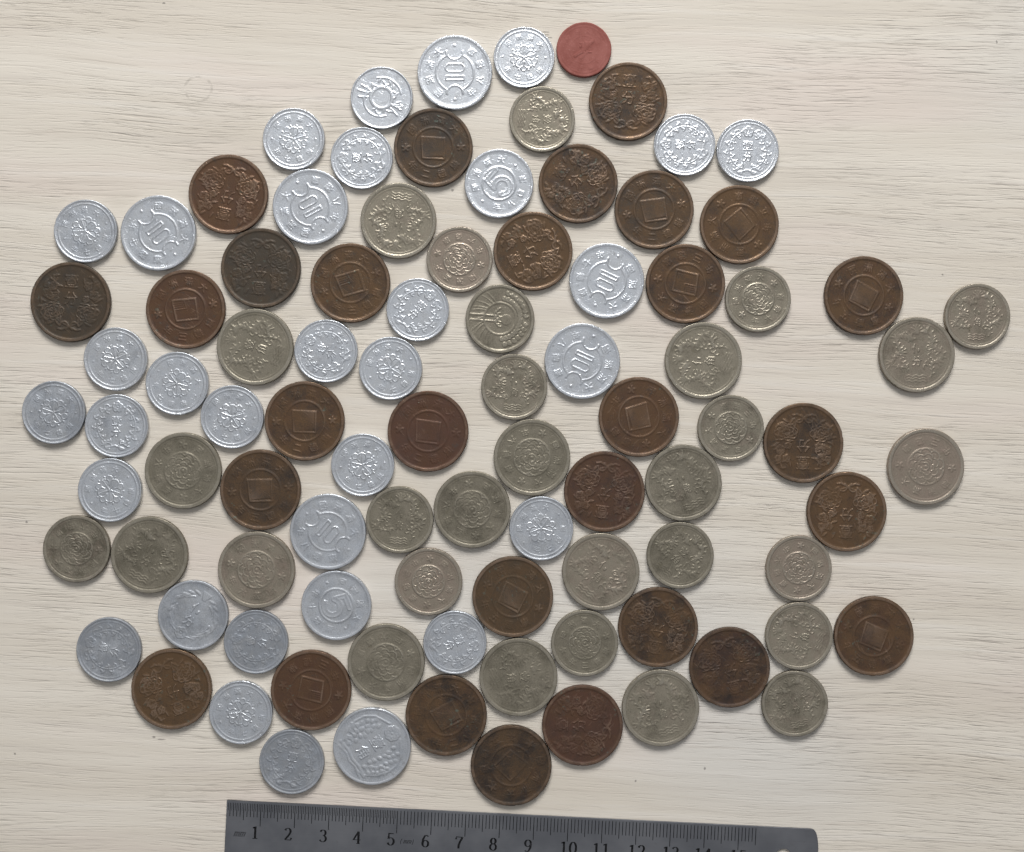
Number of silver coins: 33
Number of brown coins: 29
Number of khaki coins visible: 30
